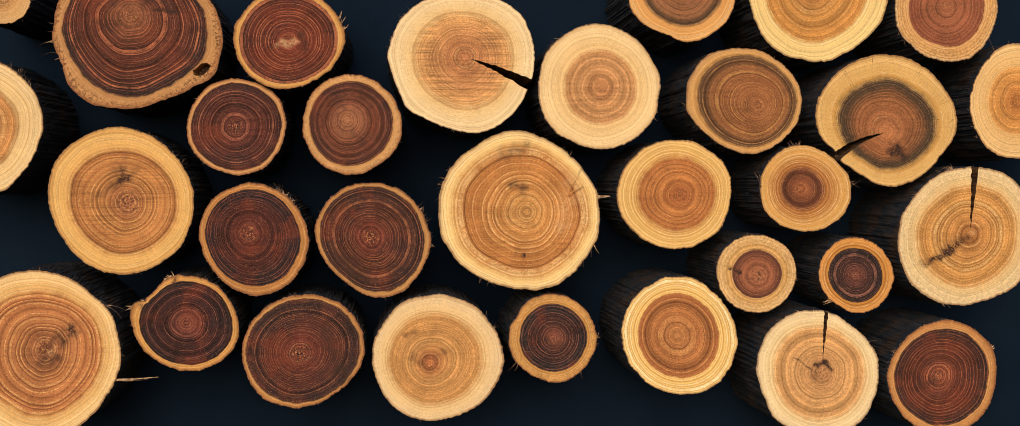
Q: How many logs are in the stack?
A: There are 31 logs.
